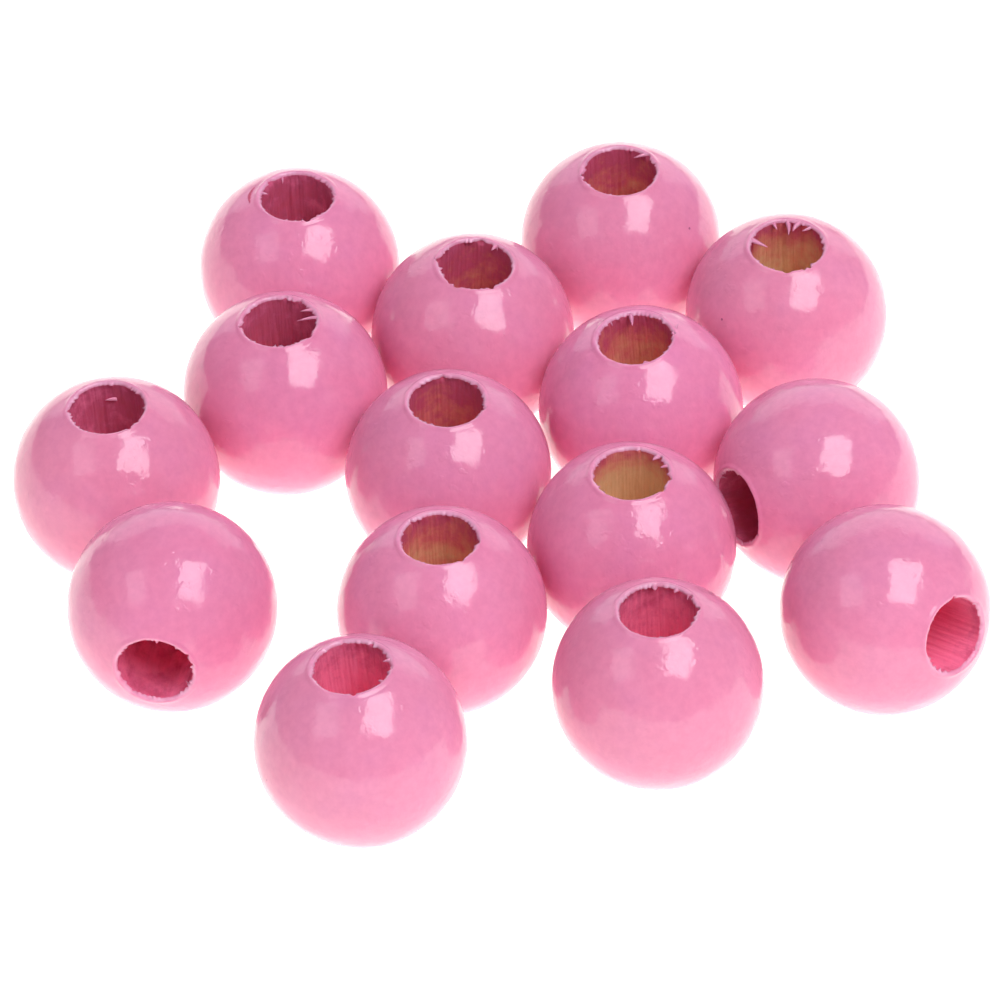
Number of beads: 15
